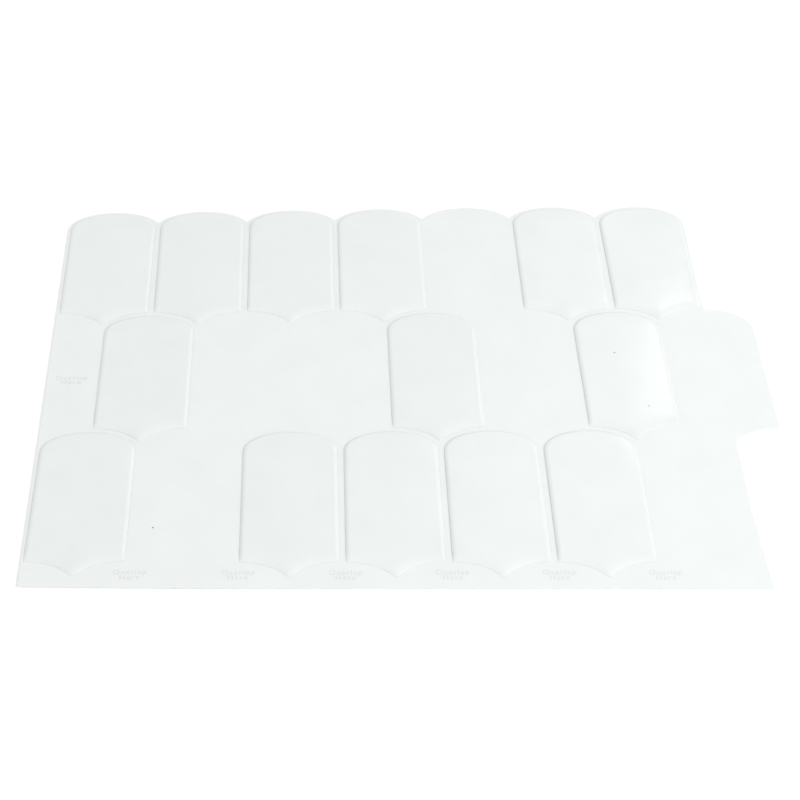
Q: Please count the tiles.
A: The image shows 14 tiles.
